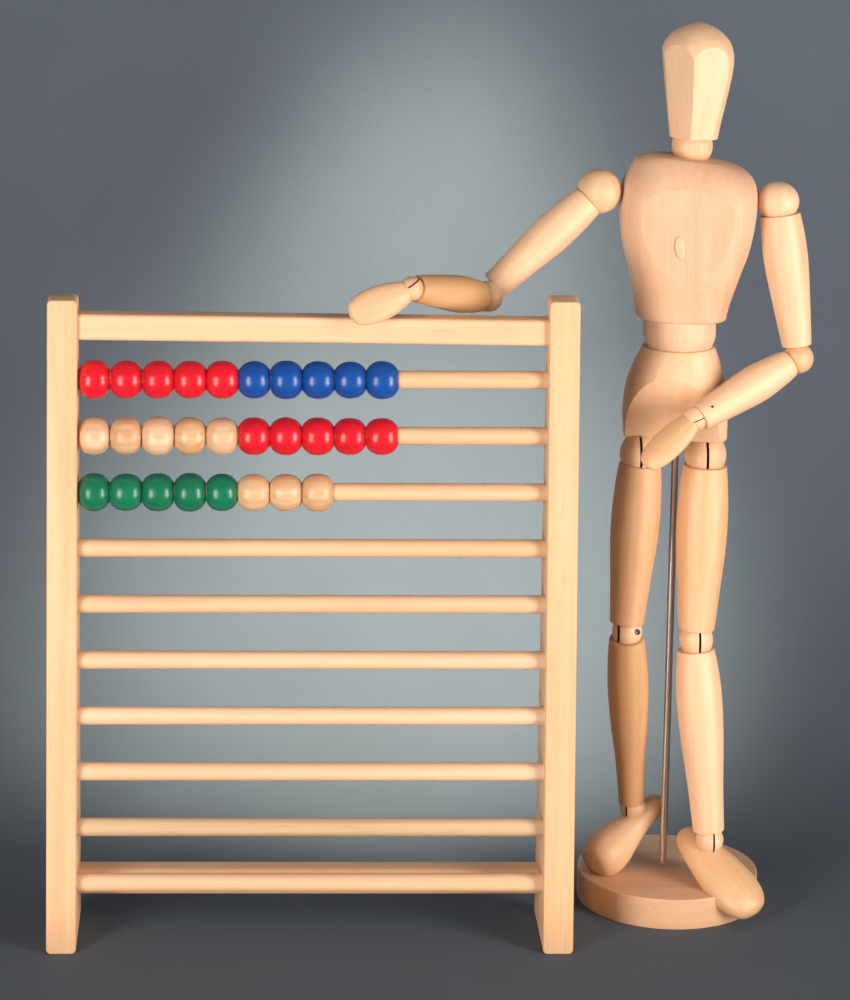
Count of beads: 28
